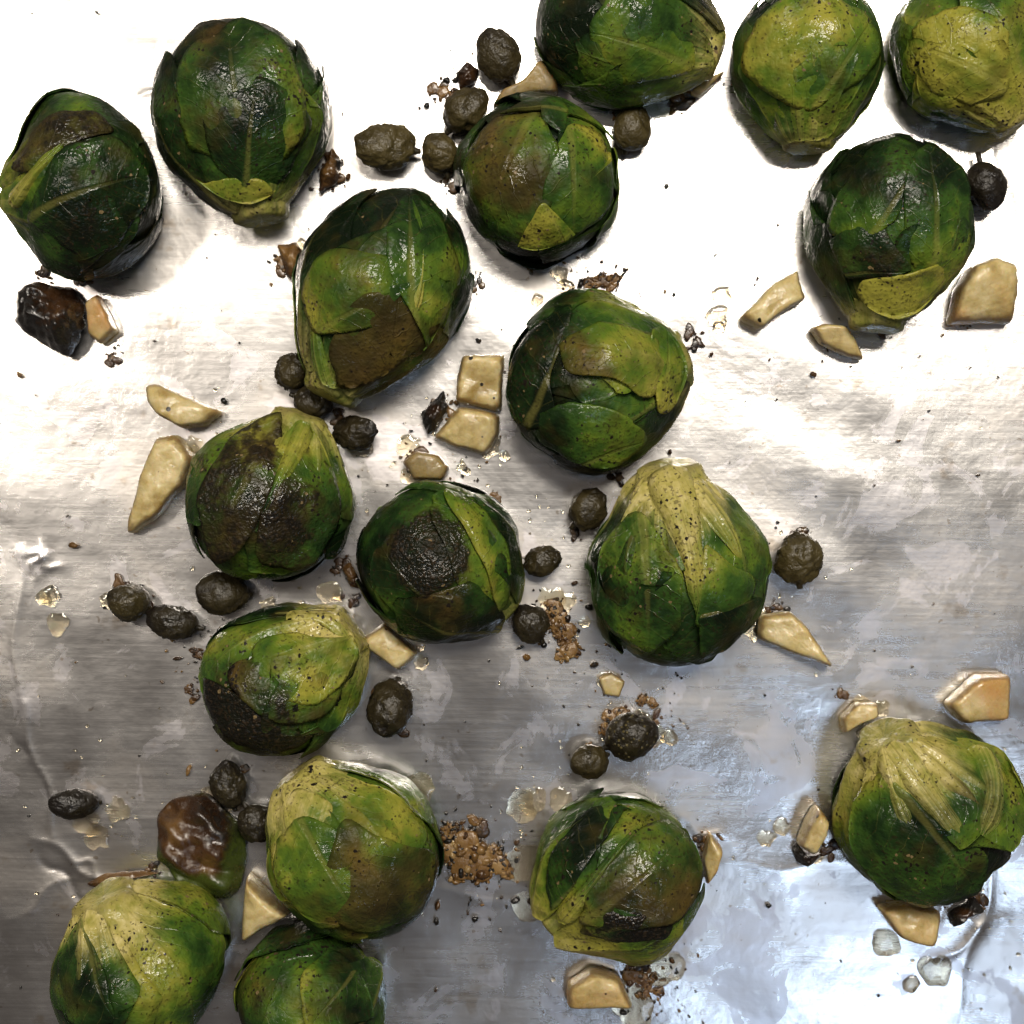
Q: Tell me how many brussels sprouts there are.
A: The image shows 18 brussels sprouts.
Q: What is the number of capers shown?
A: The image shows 22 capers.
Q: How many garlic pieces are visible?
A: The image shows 21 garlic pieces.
